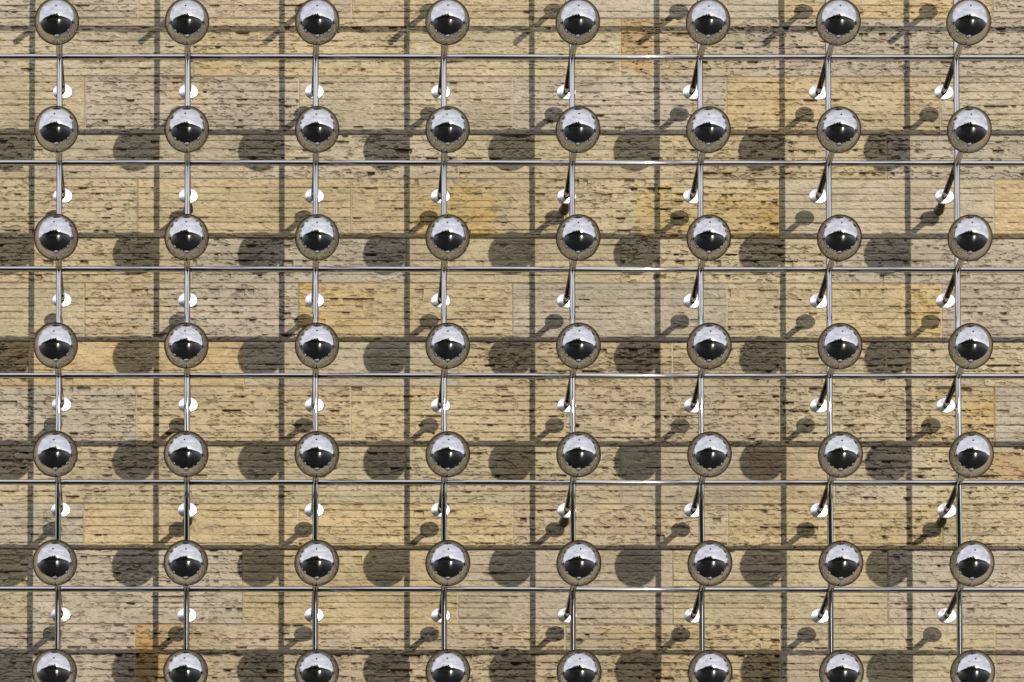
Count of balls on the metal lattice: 56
